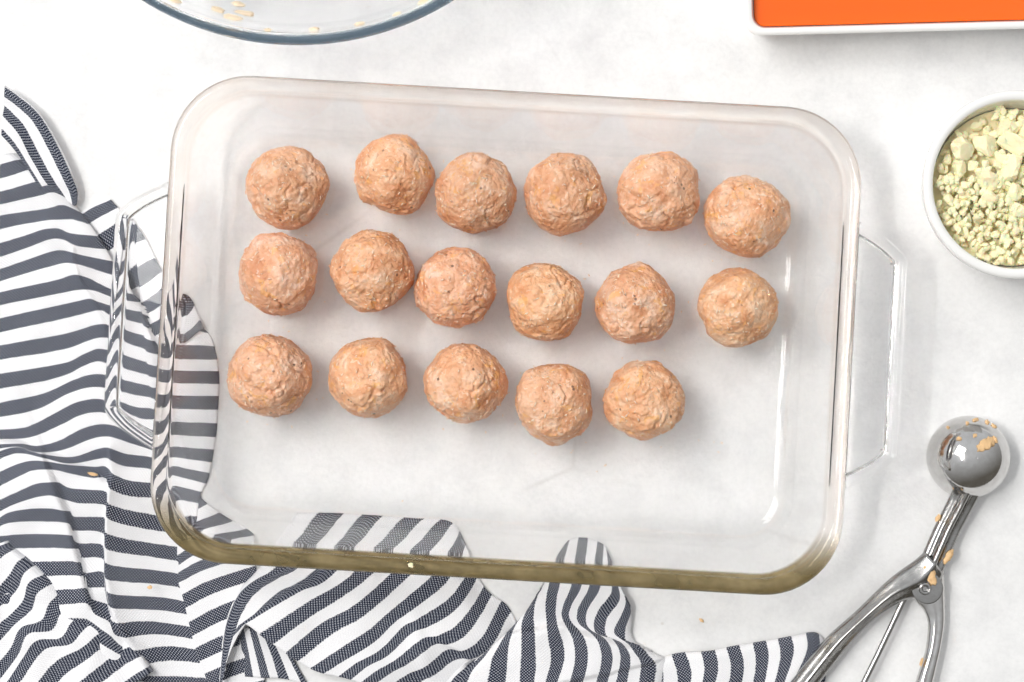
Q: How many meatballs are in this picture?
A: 17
